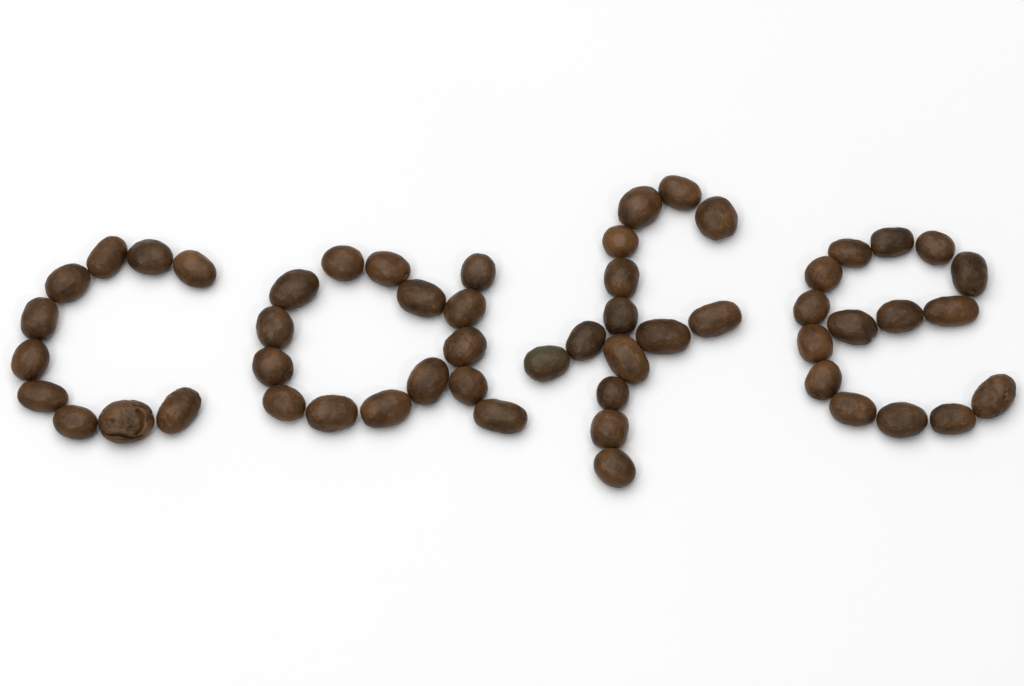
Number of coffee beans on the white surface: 54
